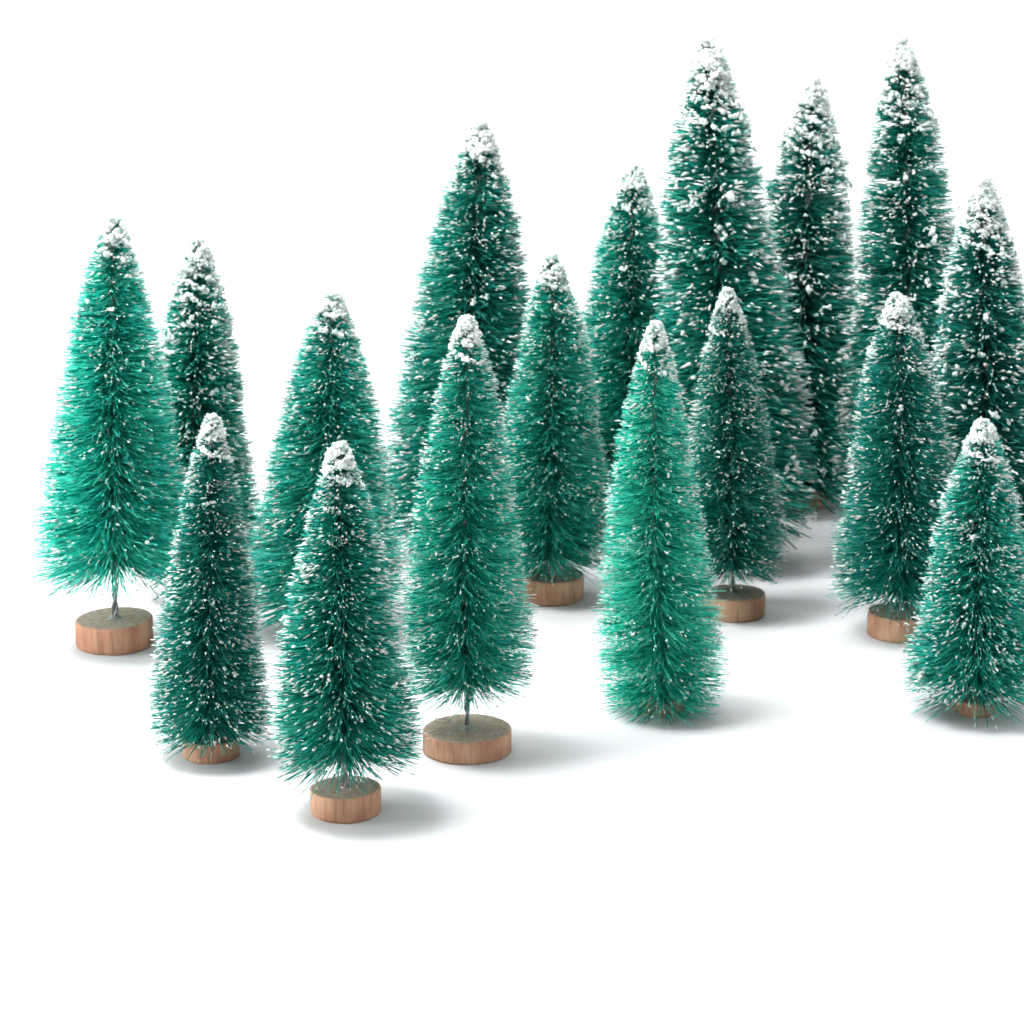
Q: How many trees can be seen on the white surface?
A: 17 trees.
